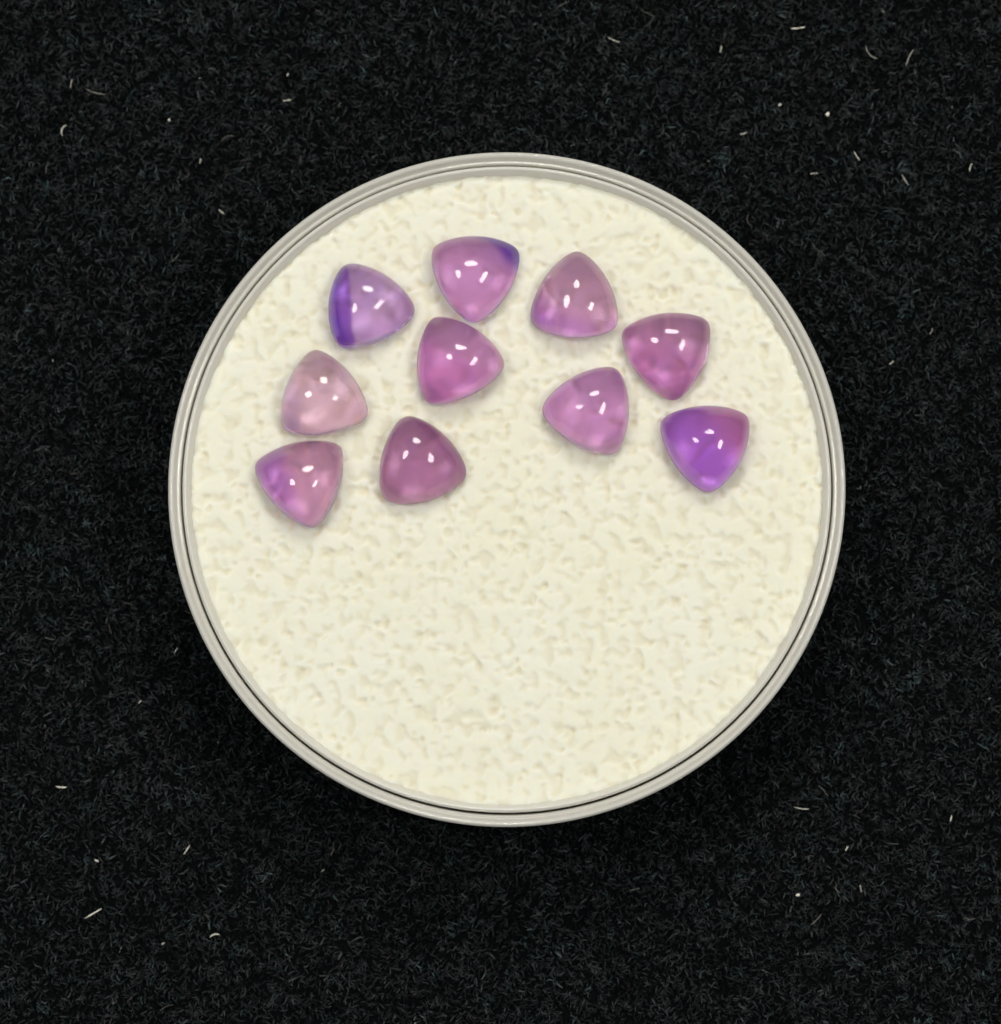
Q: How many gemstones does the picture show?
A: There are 10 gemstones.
